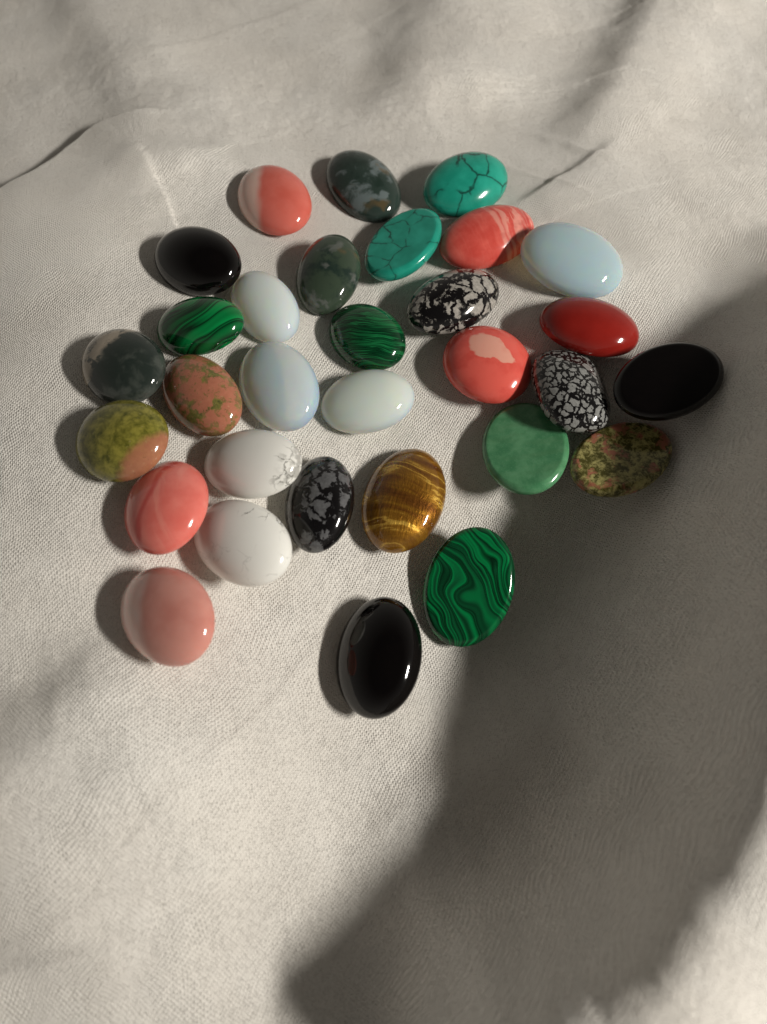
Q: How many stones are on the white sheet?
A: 31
